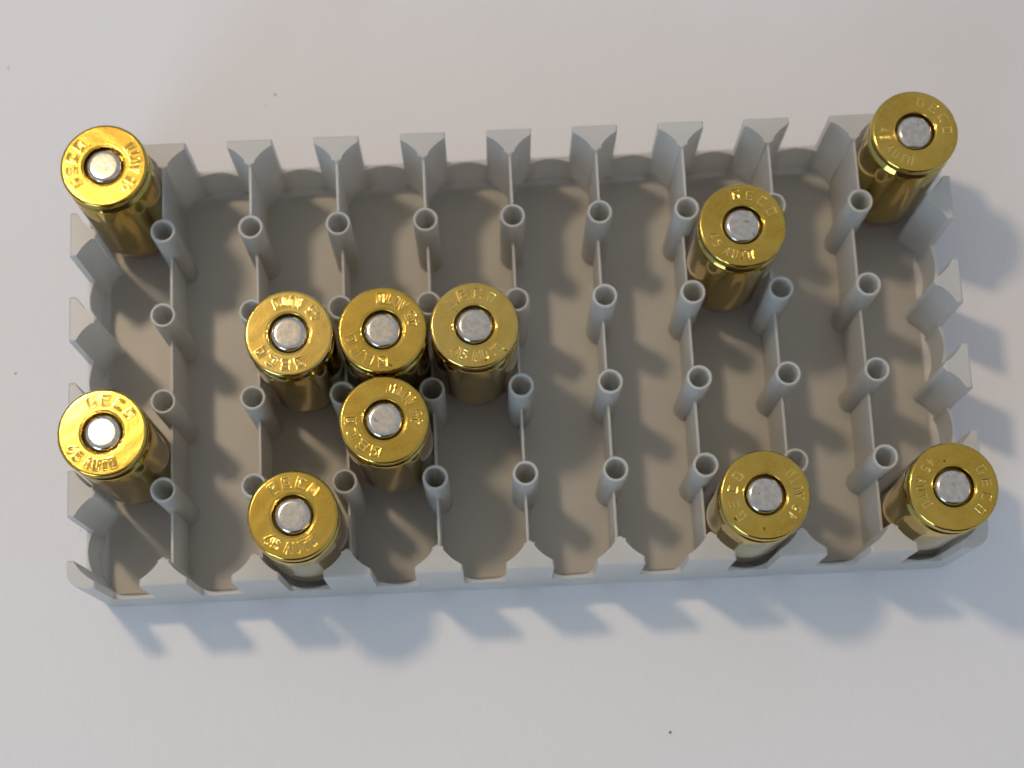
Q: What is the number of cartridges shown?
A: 11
